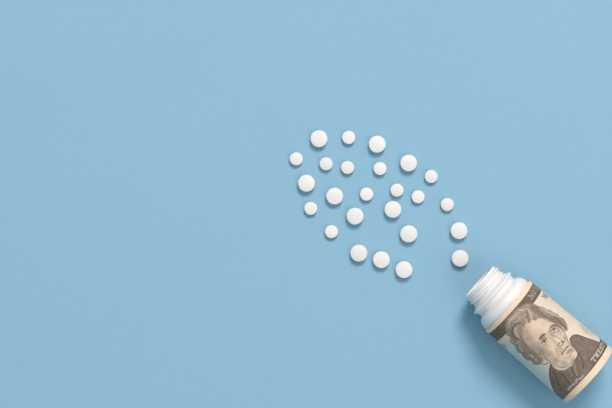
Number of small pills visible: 12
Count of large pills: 13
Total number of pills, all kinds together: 25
